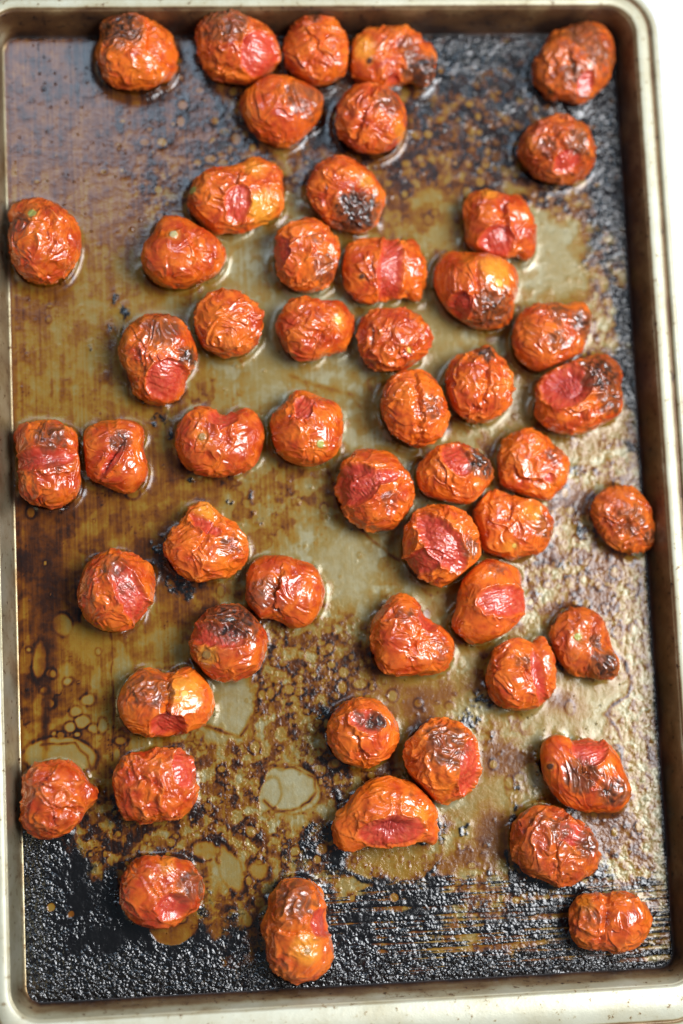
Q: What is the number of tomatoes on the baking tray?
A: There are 53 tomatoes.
